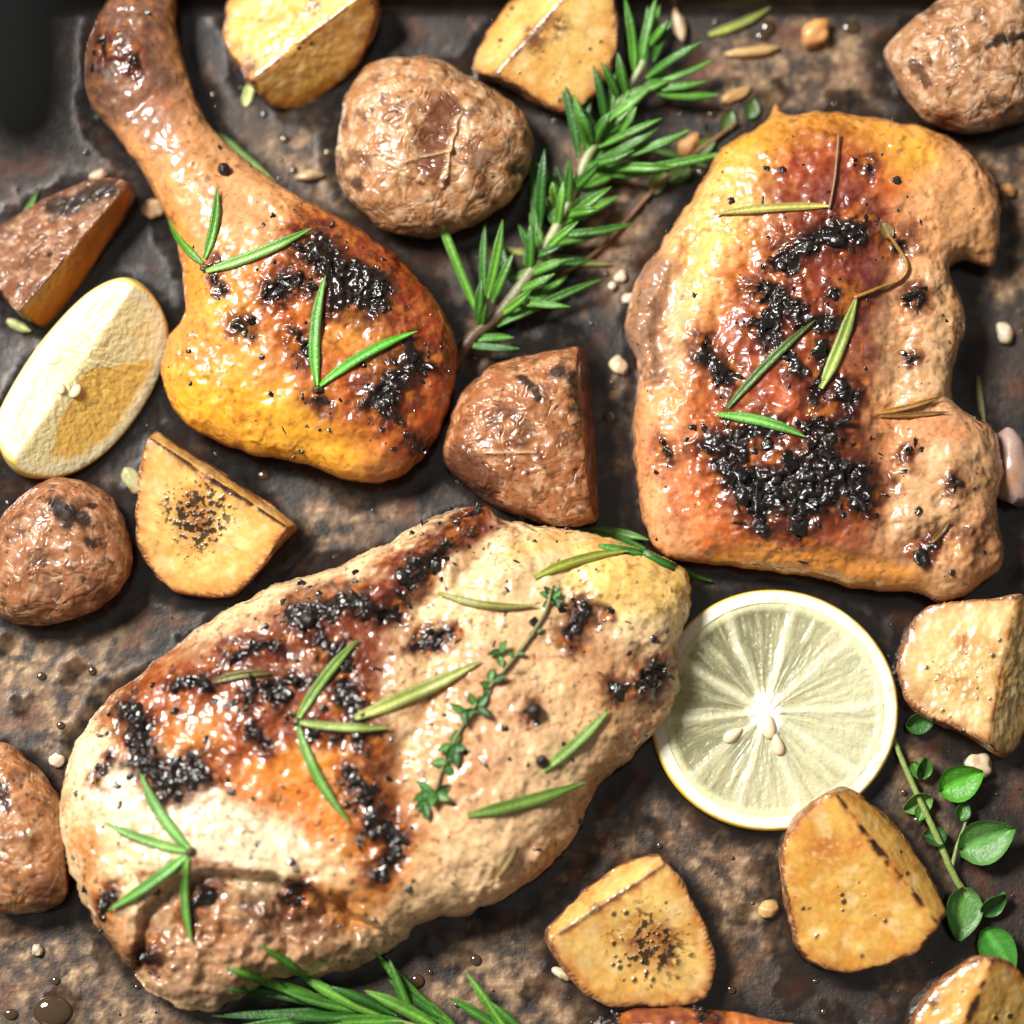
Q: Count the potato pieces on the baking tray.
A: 13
